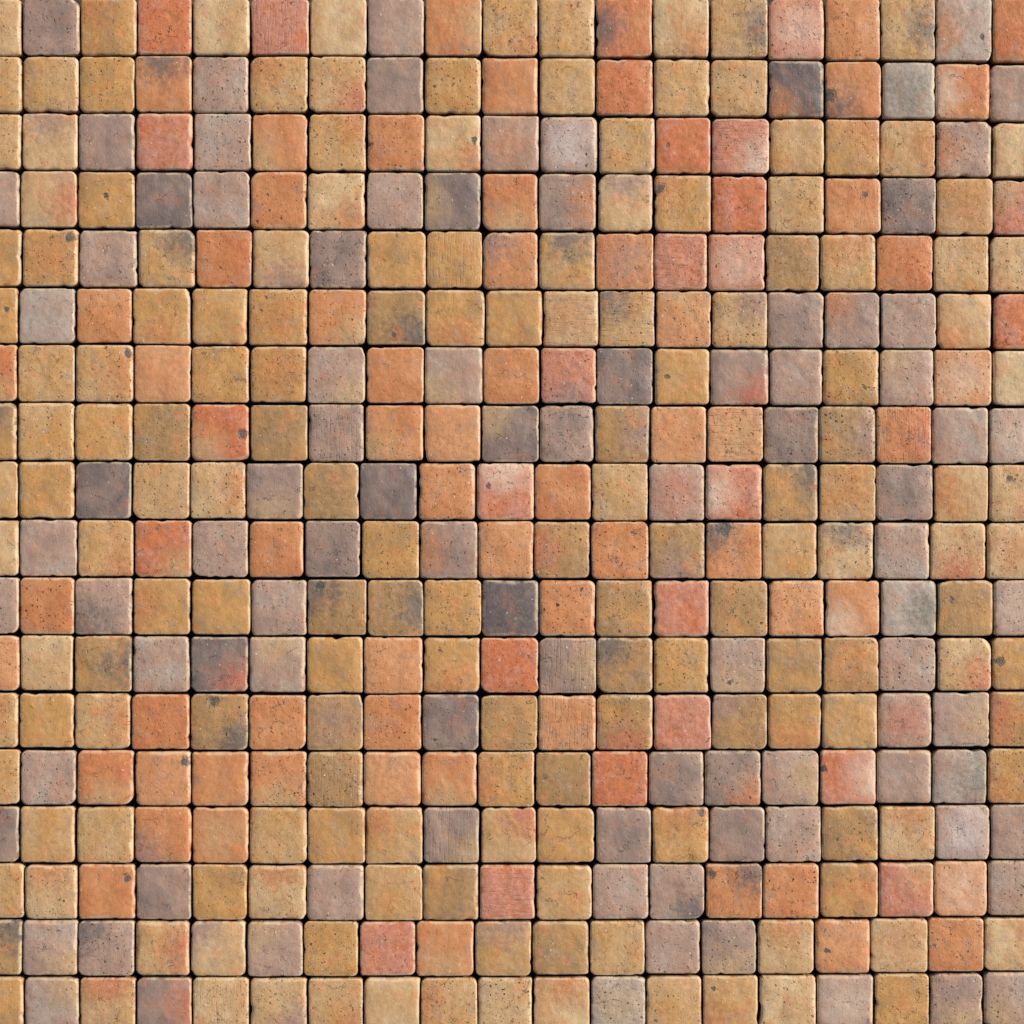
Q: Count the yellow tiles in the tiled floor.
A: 164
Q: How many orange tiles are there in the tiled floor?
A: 86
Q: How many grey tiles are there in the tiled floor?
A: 92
